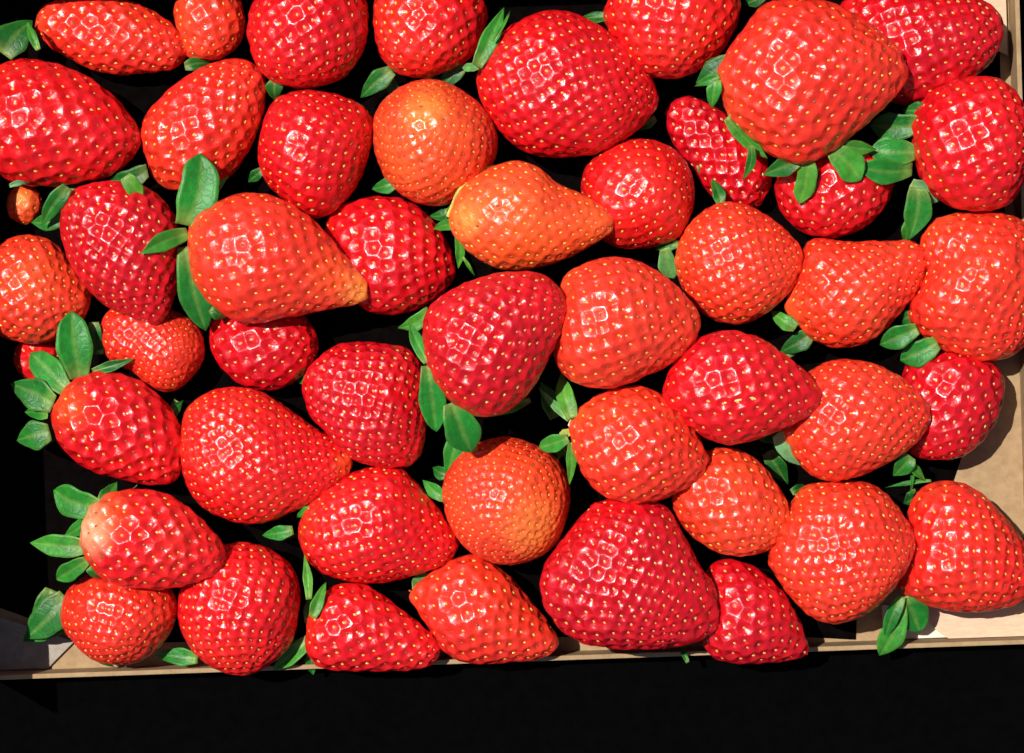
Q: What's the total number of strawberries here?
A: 49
